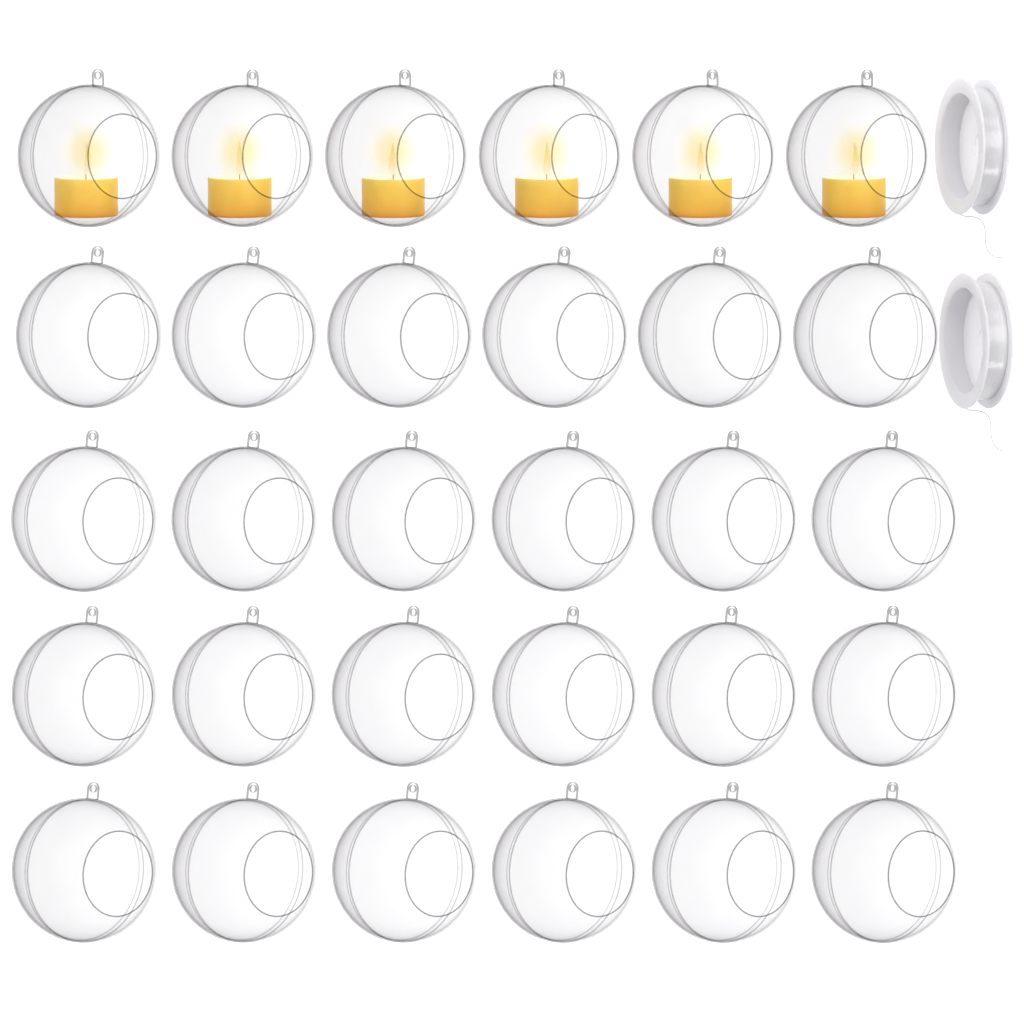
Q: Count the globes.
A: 30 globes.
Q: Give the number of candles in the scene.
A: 6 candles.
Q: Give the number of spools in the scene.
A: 2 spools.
